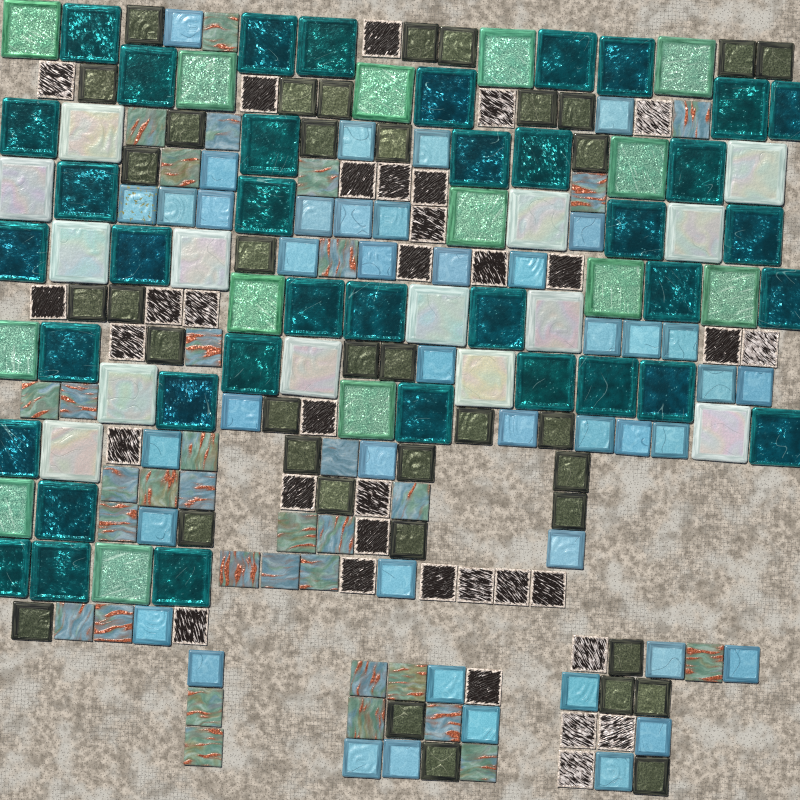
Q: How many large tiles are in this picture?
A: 66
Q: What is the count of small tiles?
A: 148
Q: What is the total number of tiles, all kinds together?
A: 214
